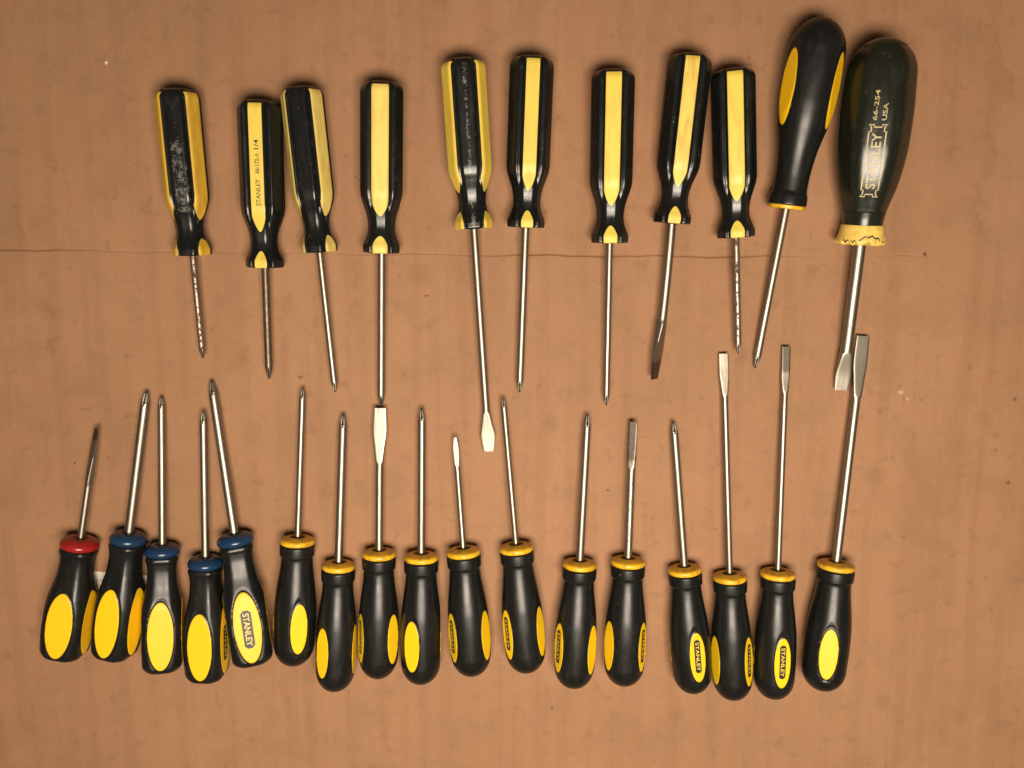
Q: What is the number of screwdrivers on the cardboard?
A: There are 28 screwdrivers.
